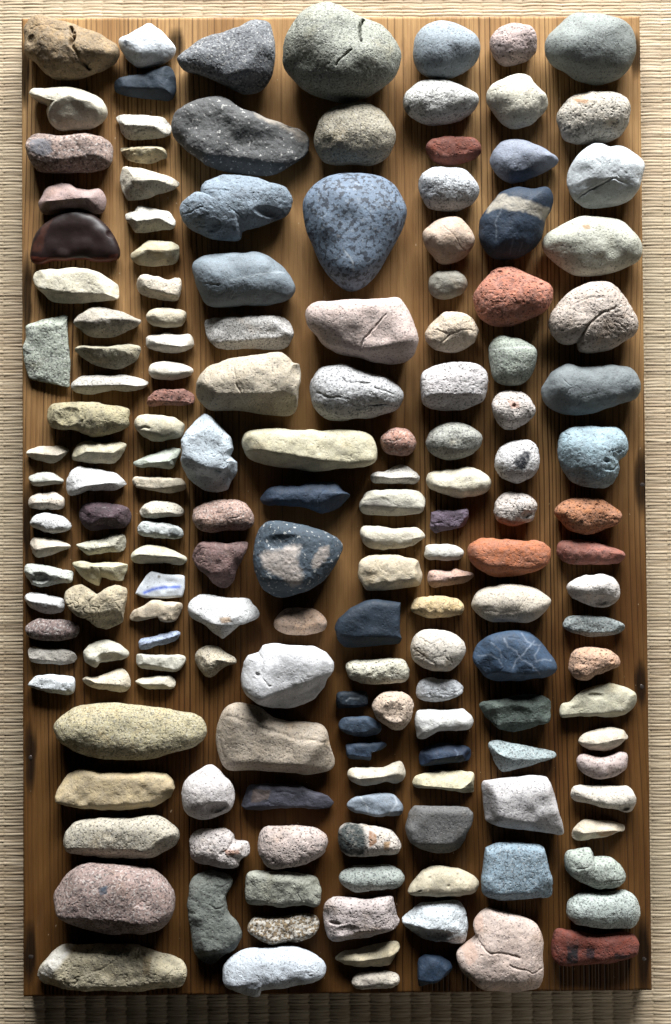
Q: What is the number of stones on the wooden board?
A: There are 165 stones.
